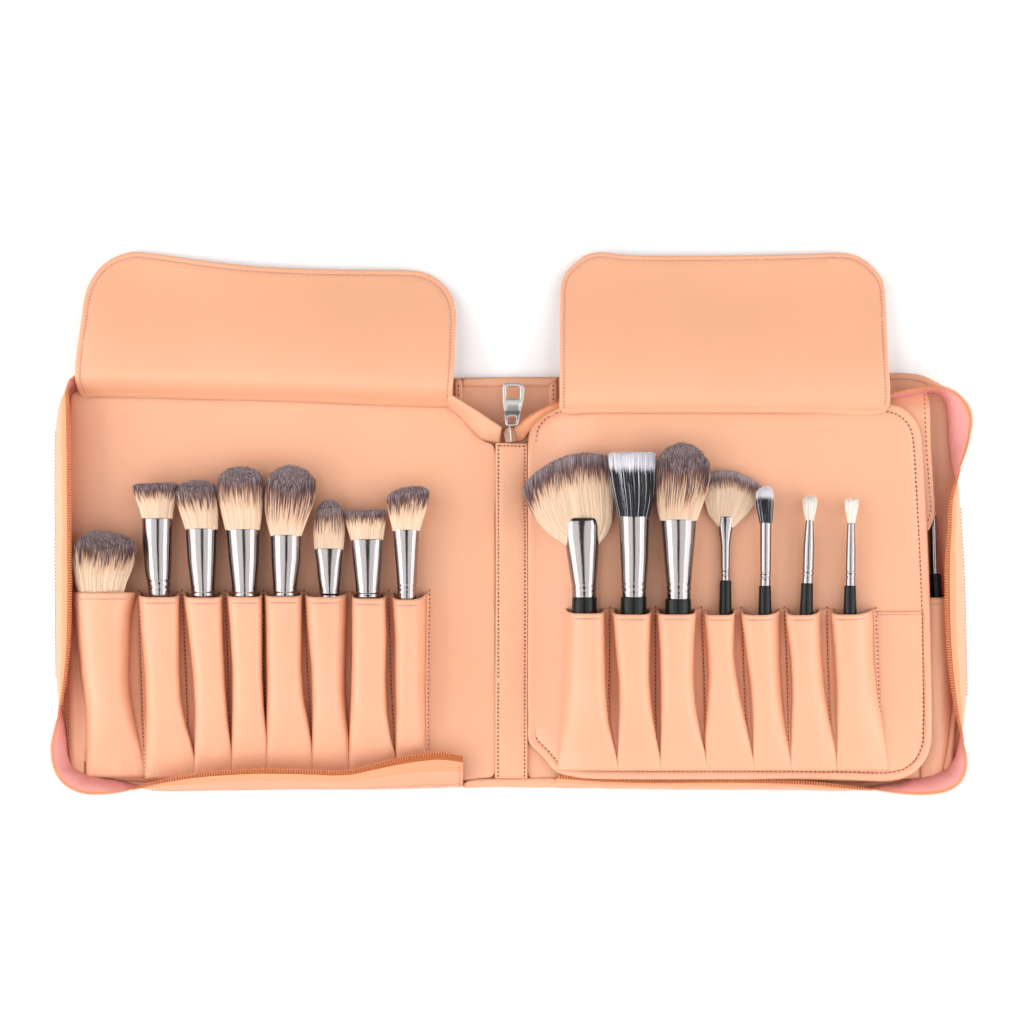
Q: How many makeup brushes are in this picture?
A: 16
